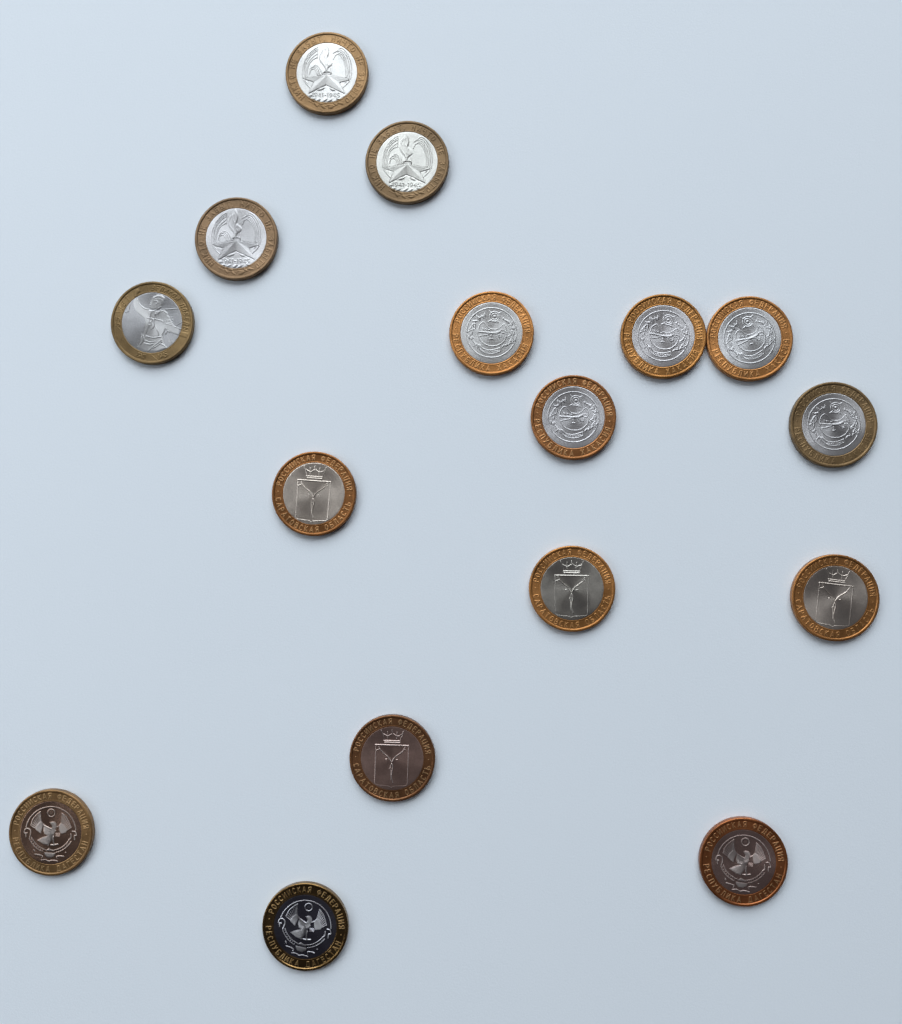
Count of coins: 16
